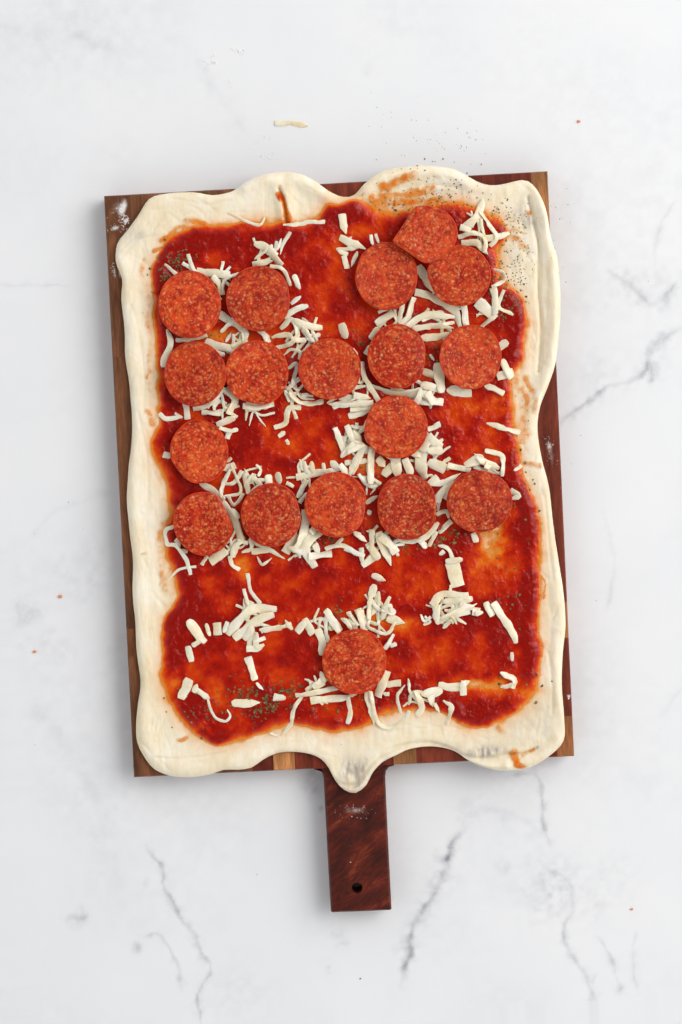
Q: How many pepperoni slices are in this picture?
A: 18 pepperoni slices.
